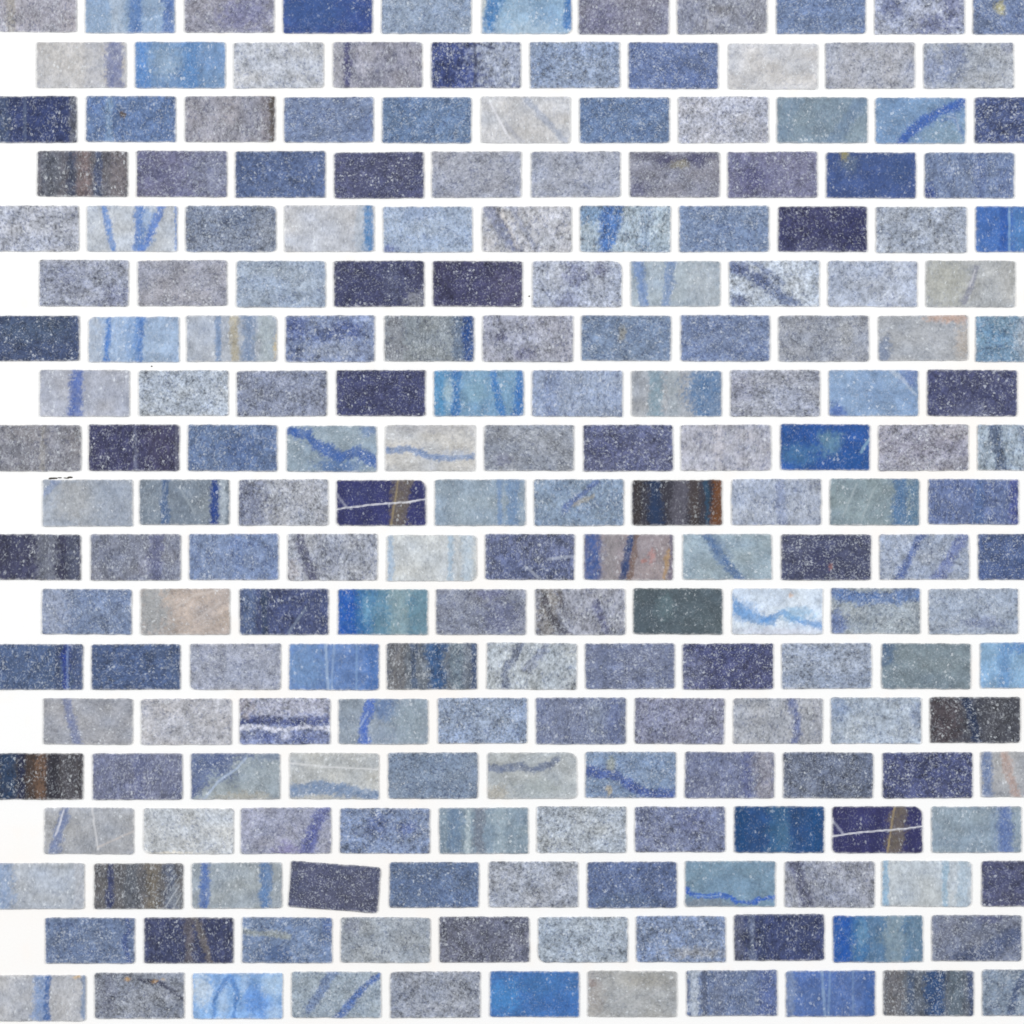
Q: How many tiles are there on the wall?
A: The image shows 200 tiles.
